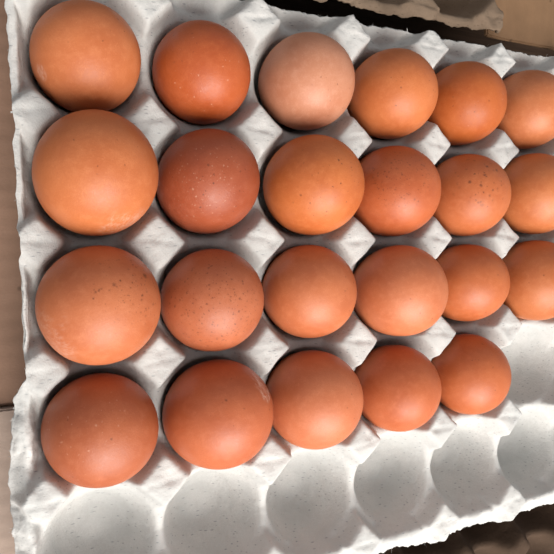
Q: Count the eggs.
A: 23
